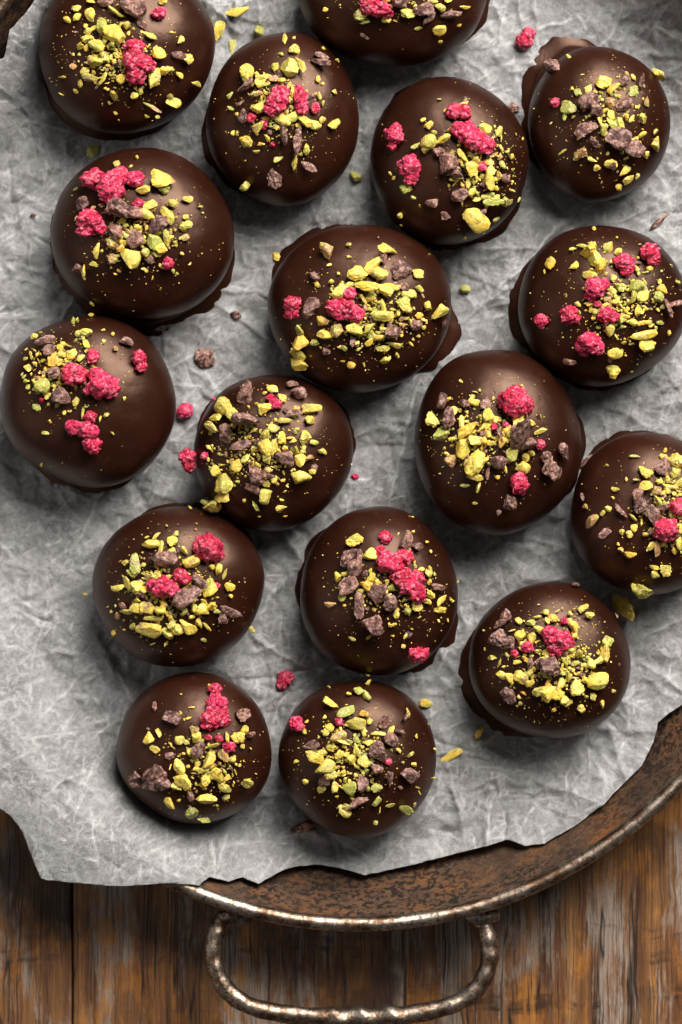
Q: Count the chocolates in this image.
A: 17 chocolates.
